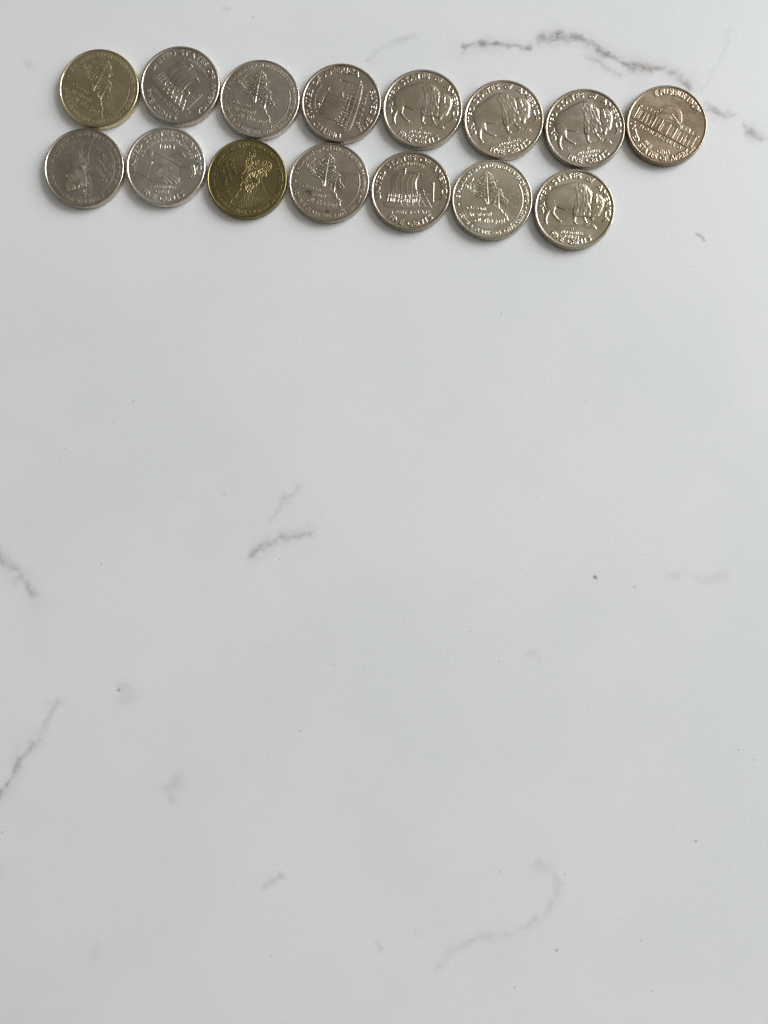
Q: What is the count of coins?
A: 15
